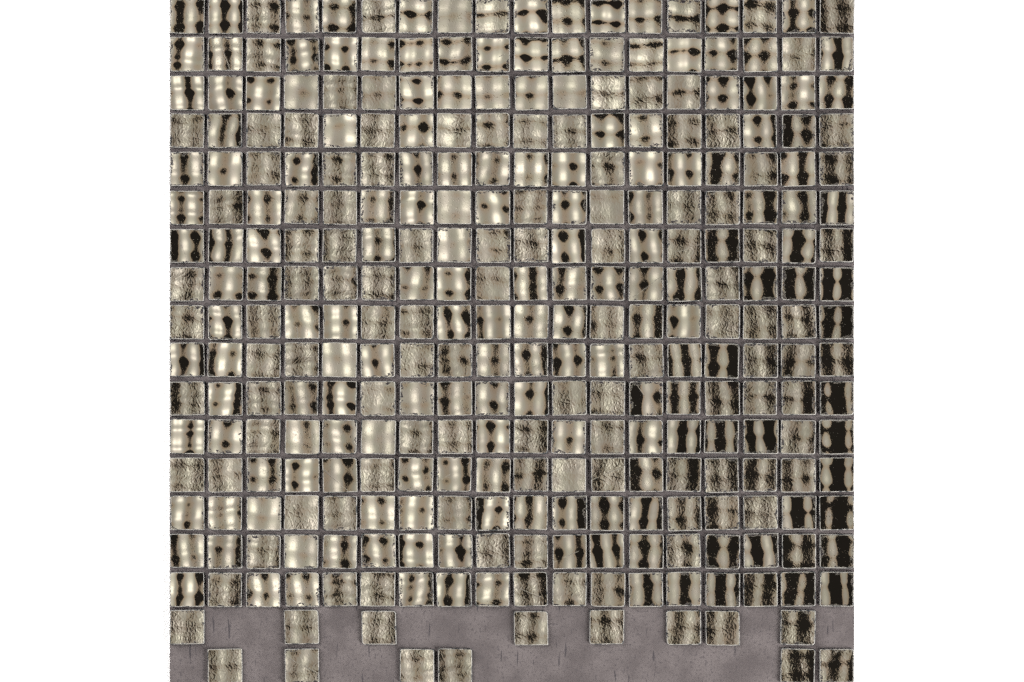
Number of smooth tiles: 177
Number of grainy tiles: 125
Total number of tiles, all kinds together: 302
